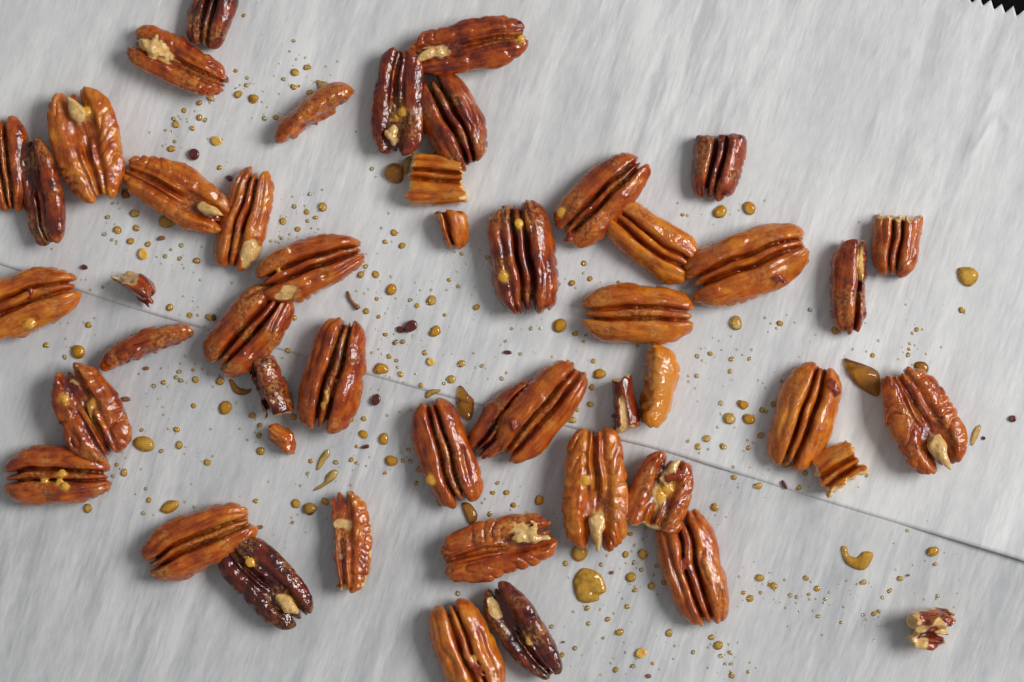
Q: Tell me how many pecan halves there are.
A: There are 33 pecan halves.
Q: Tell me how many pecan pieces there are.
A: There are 16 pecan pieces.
